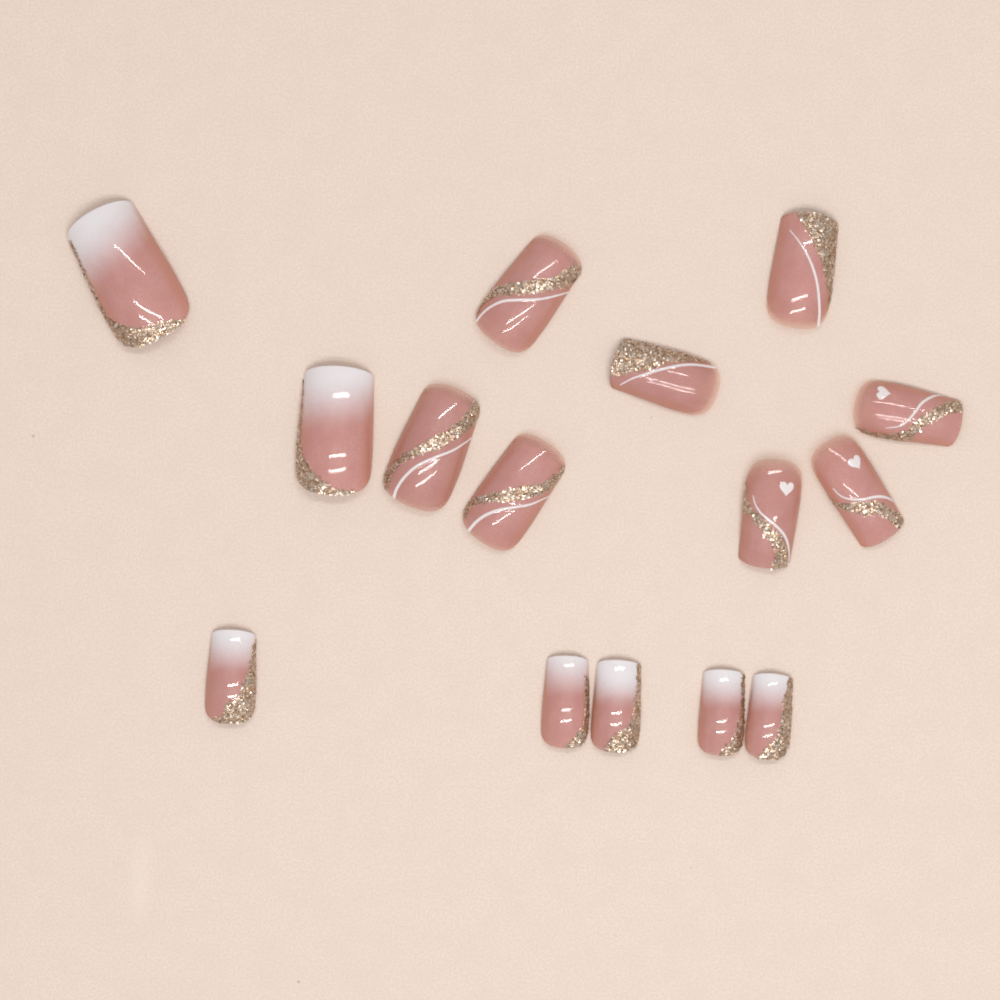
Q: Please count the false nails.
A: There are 15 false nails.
